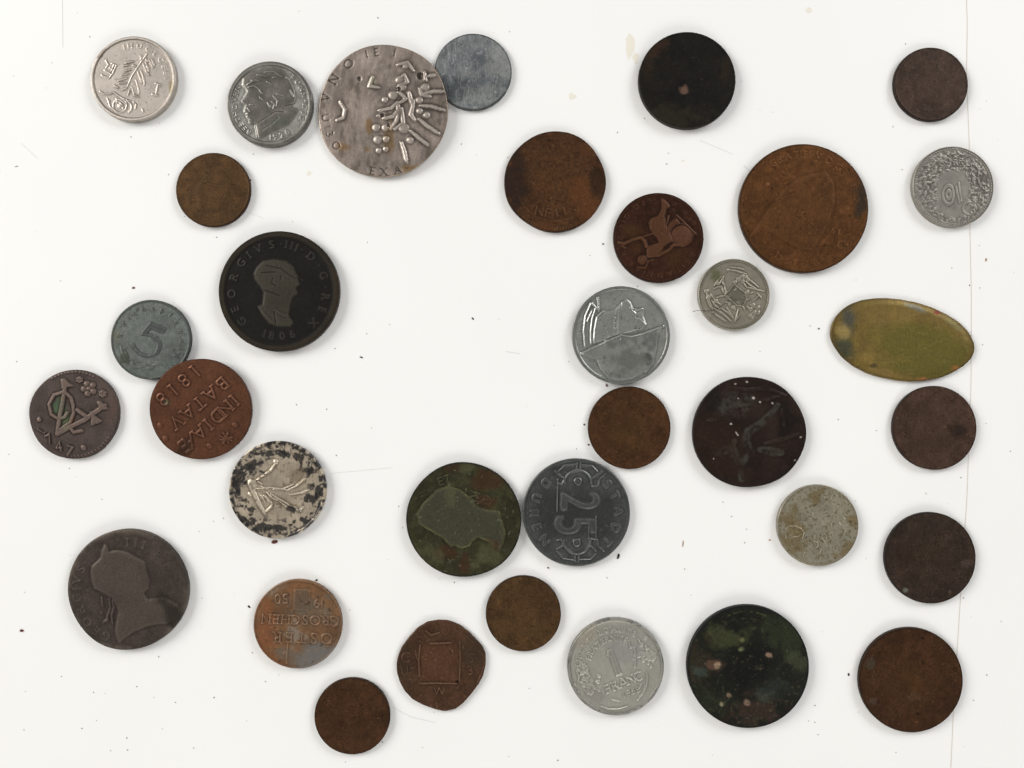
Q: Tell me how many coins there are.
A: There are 34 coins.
